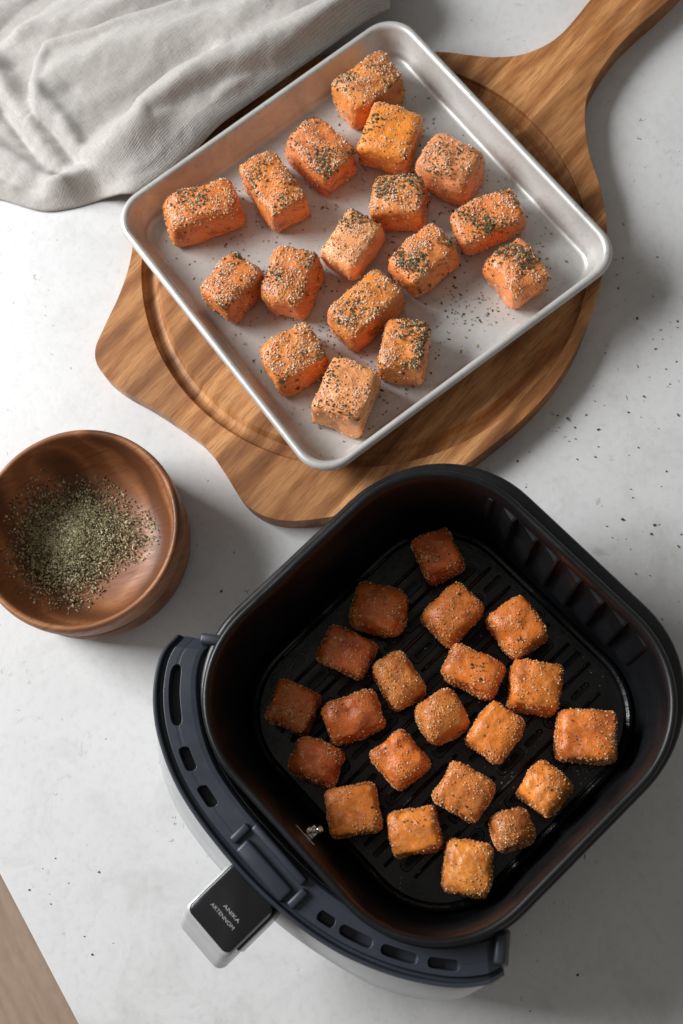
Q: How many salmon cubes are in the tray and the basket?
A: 38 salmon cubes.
